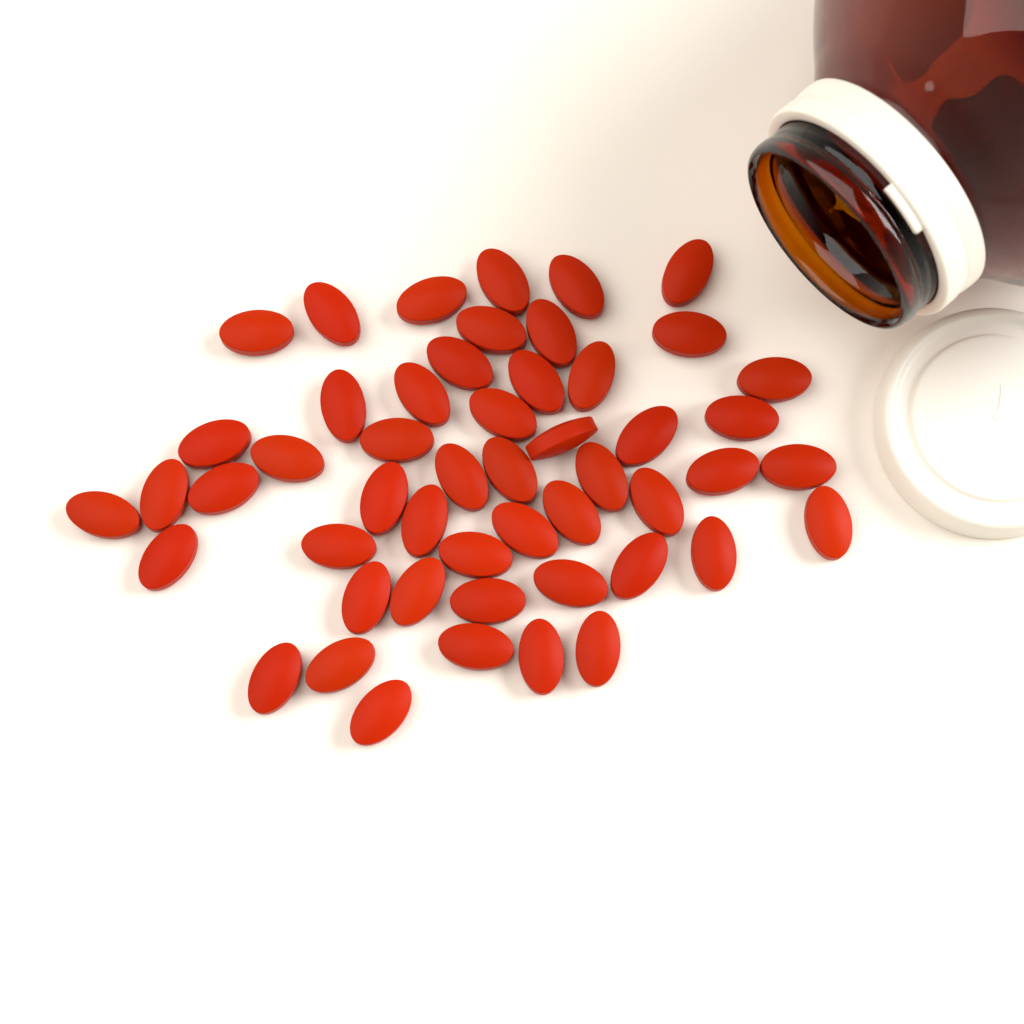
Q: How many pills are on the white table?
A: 51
